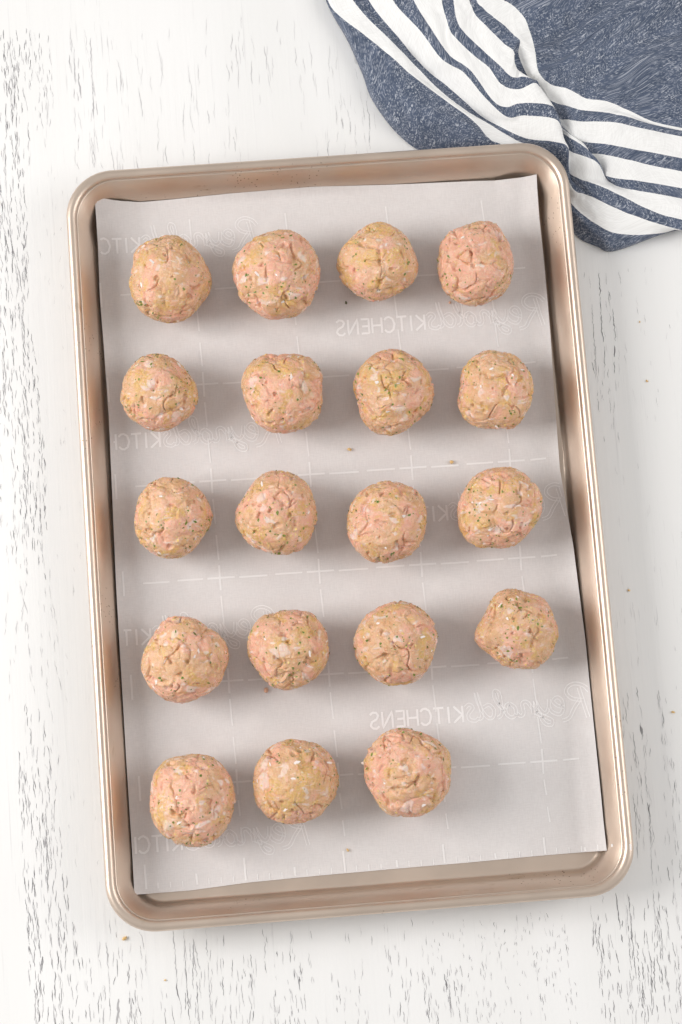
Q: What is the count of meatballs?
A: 19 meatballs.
